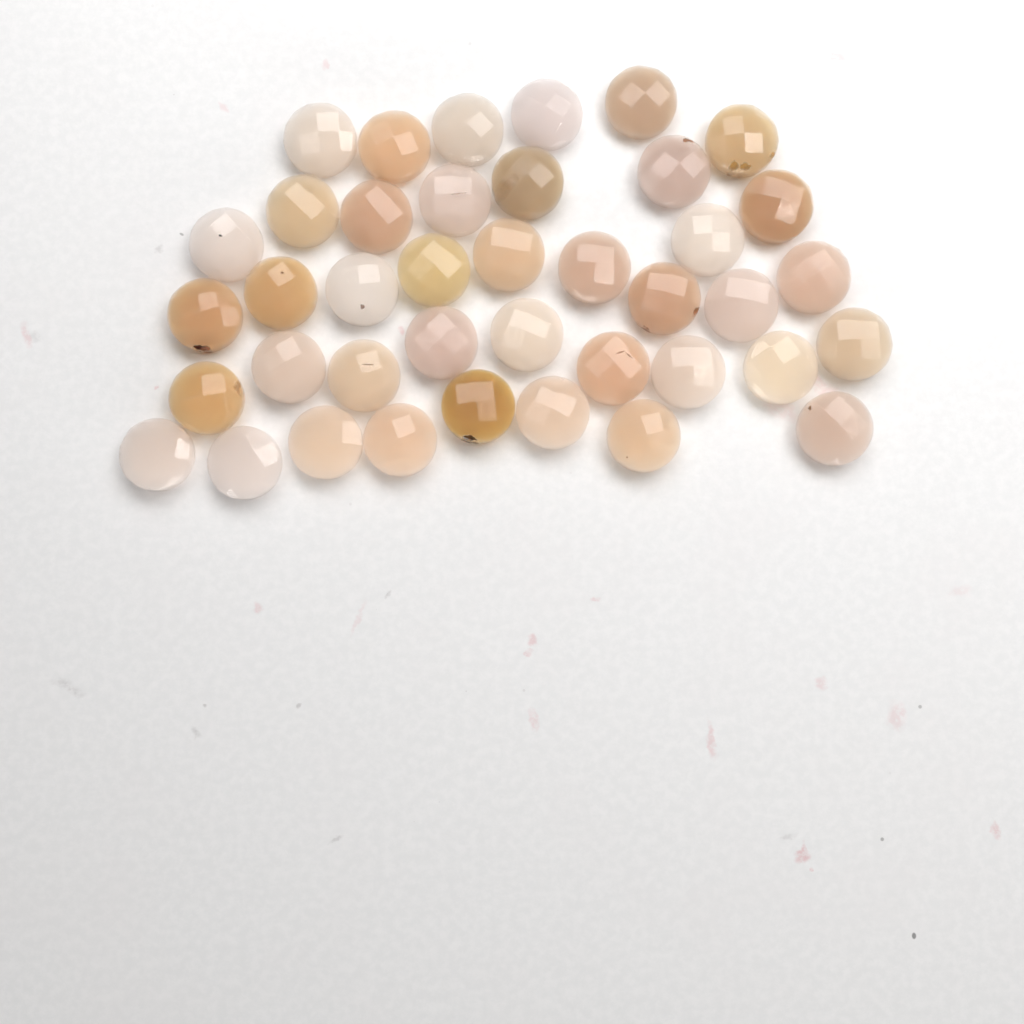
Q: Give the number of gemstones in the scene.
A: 40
